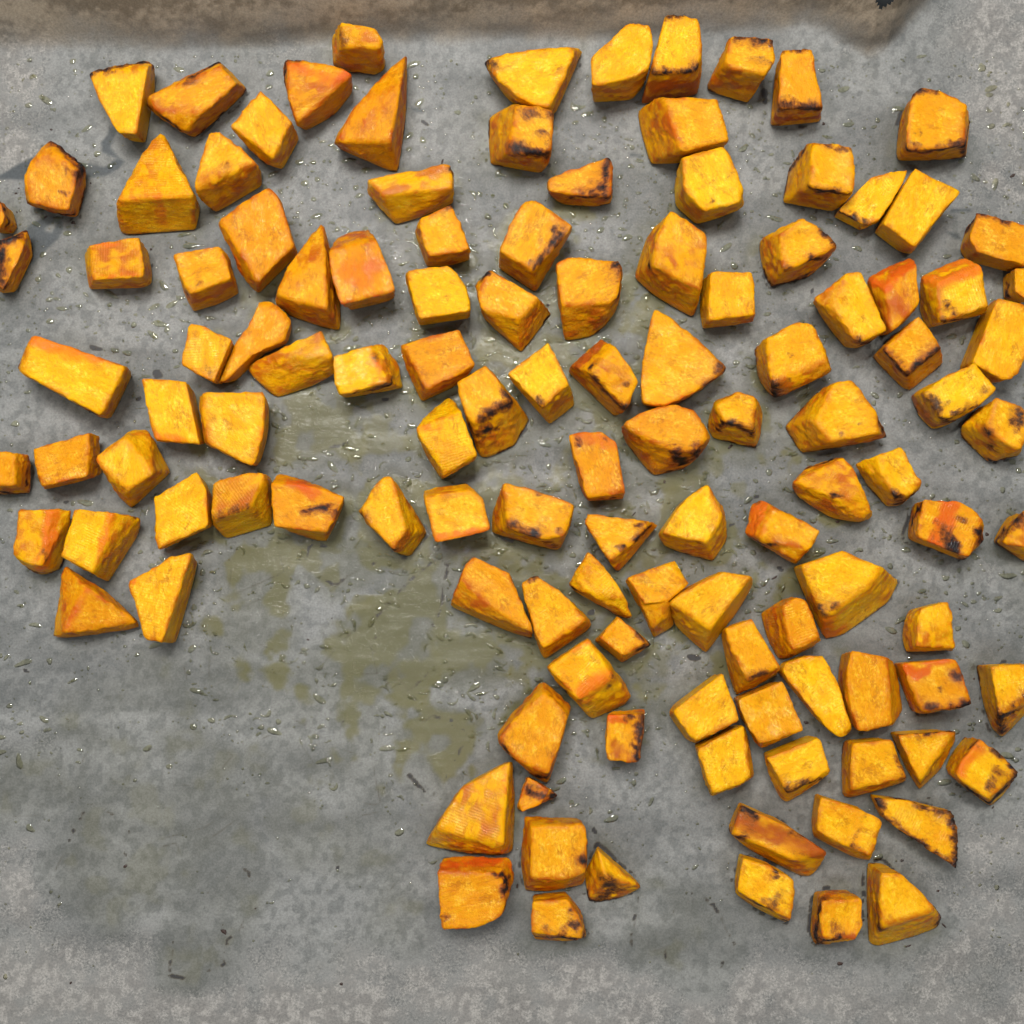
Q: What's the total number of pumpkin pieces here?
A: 121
